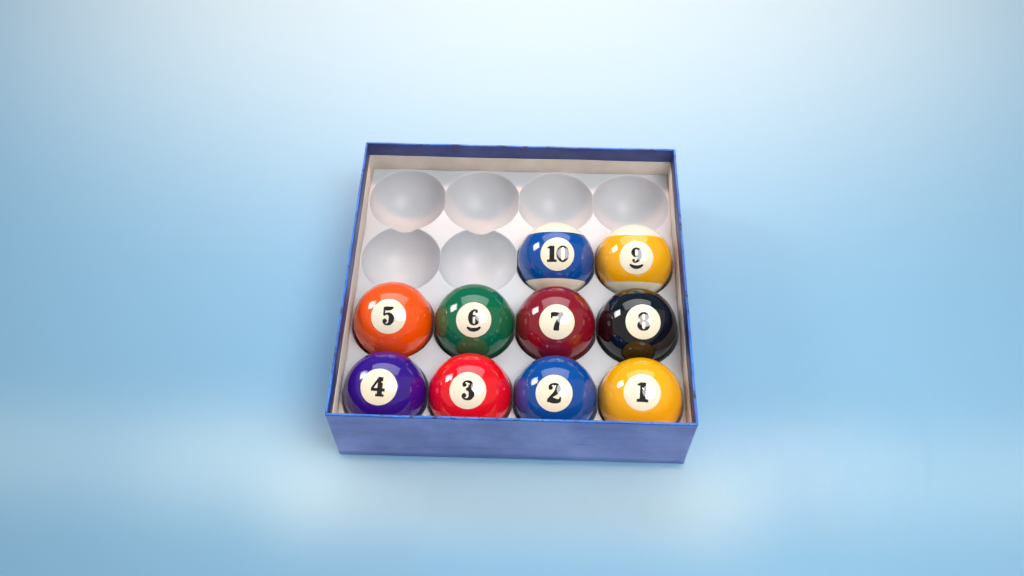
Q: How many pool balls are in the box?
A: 10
